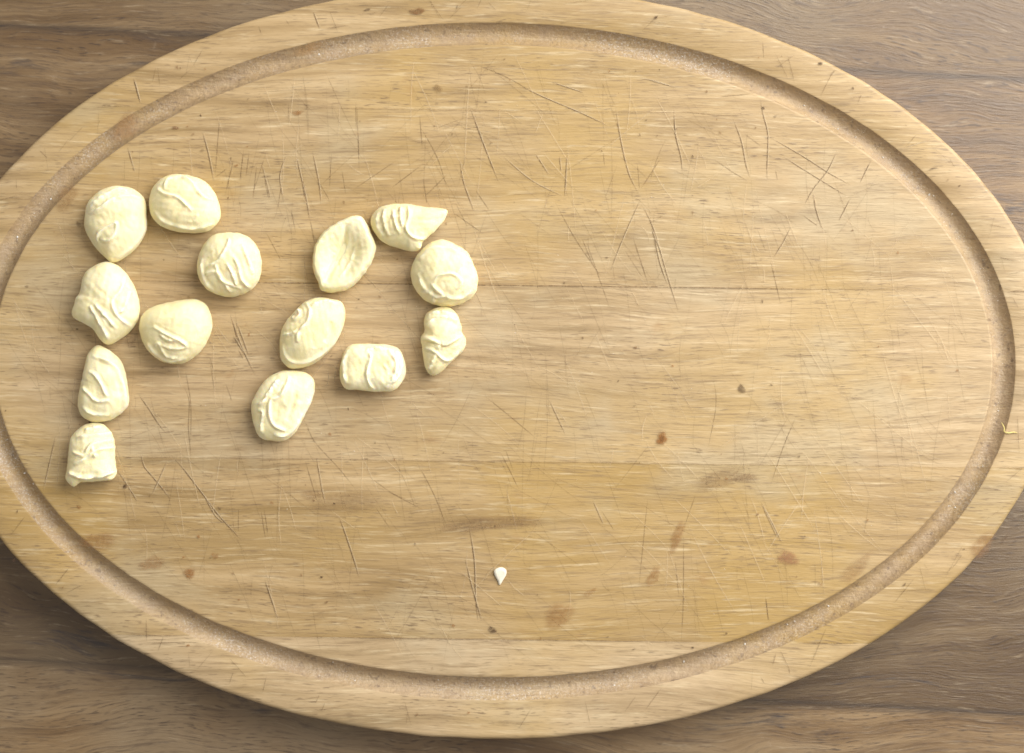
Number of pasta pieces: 14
